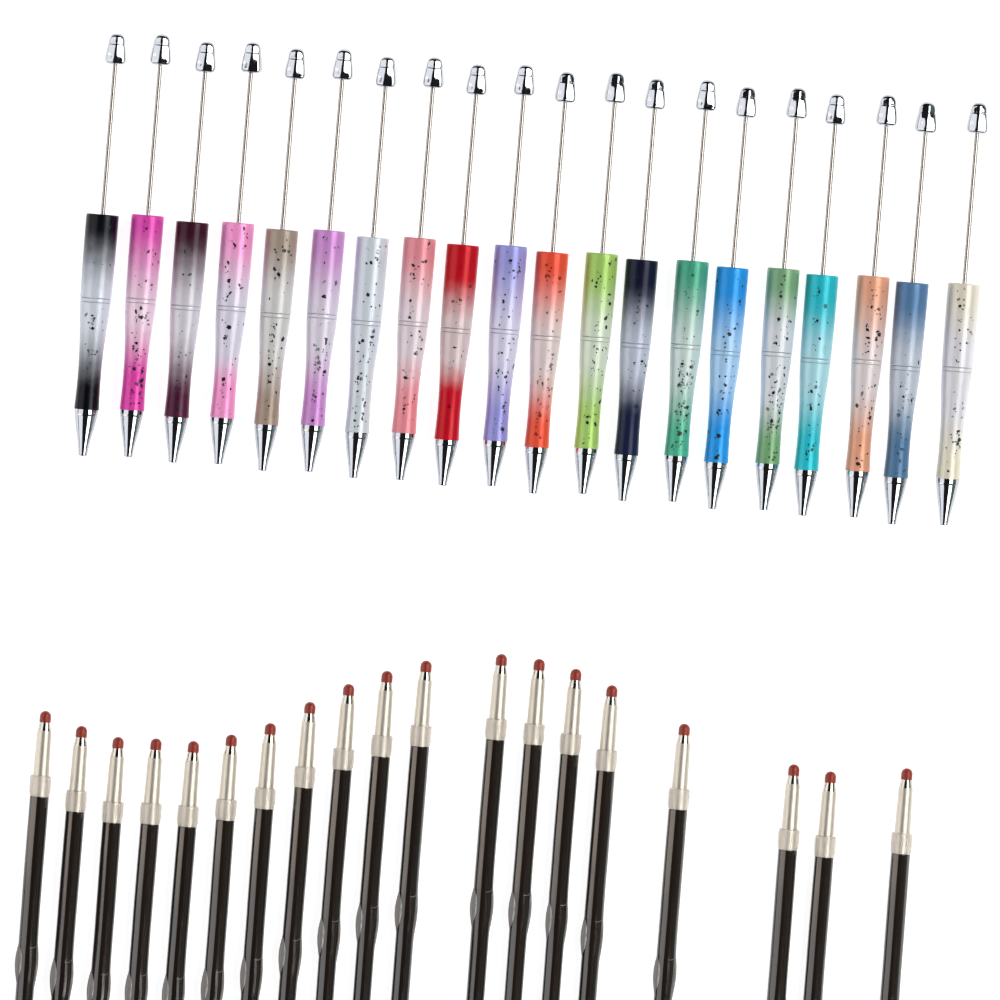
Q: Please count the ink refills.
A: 19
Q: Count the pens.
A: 20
